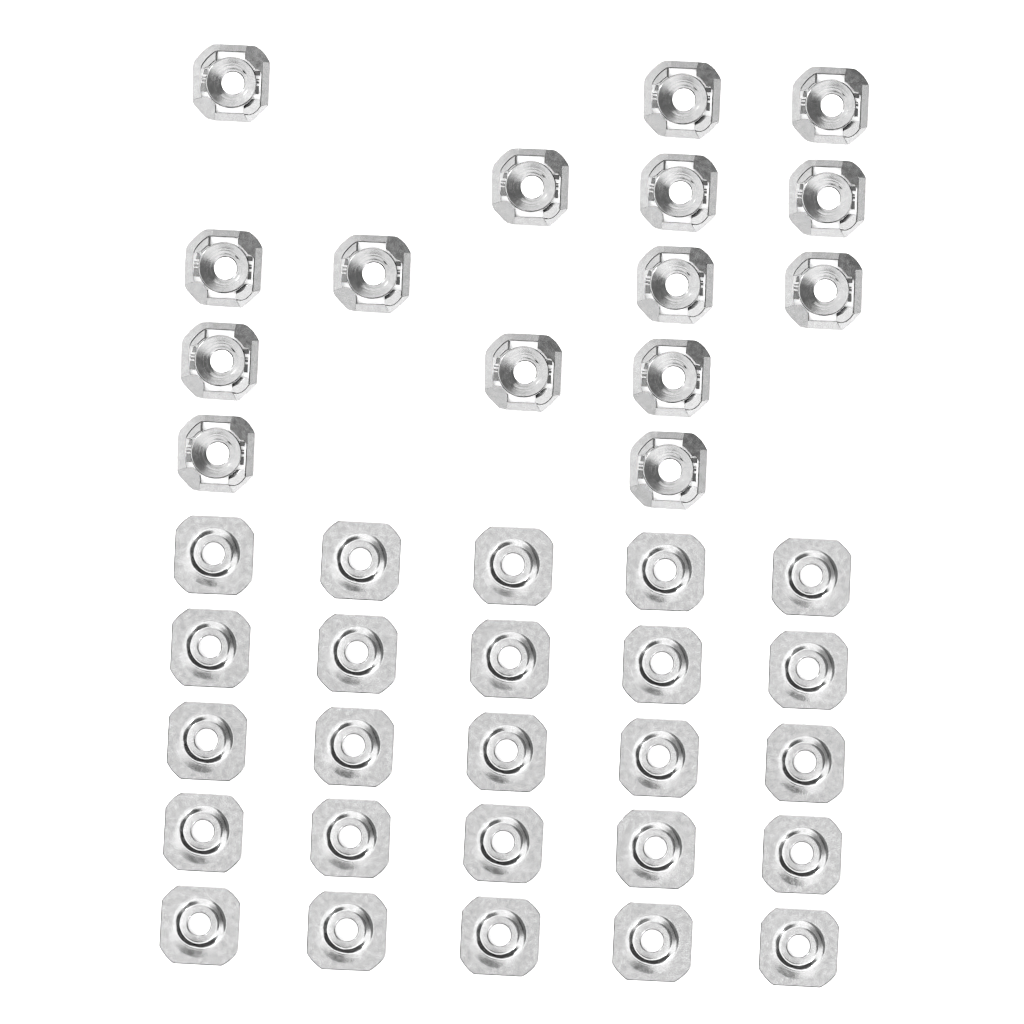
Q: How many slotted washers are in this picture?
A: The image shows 15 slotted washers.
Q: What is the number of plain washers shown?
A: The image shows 25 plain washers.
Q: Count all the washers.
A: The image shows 40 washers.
